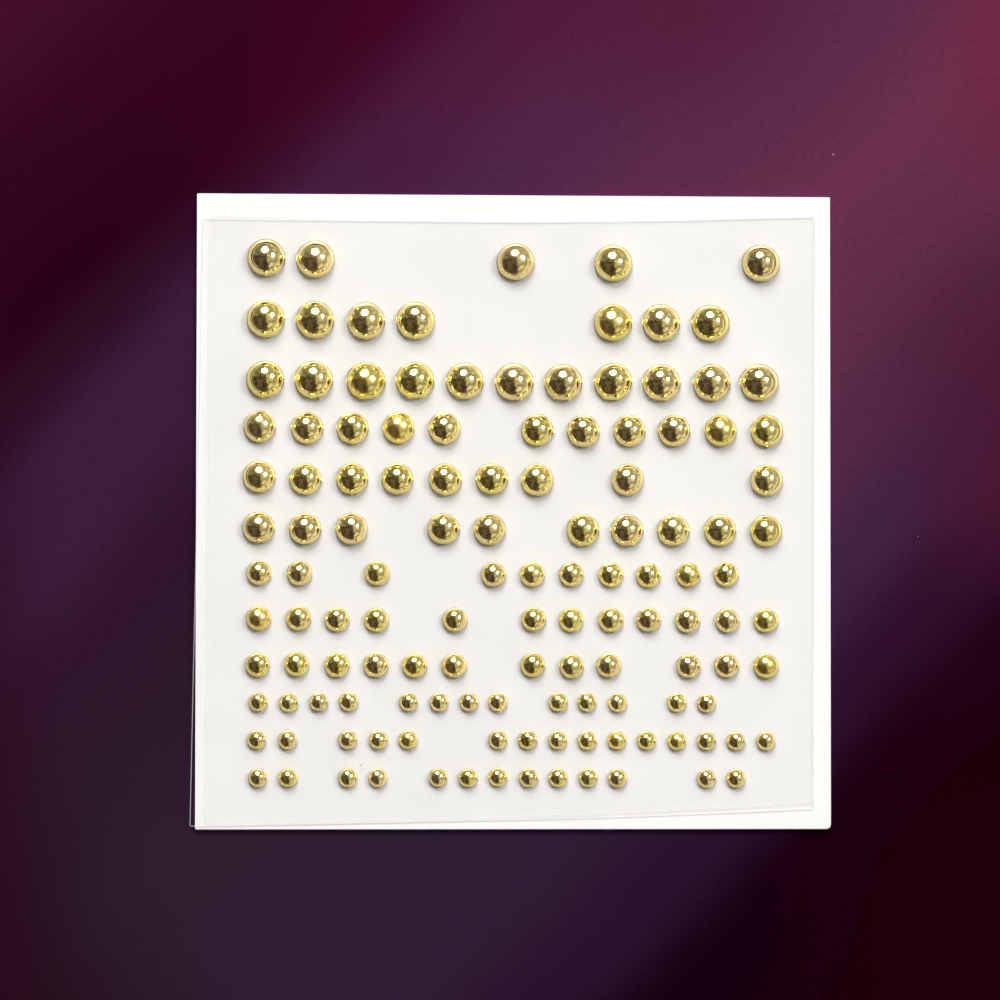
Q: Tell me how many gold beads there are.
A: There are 128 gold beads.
